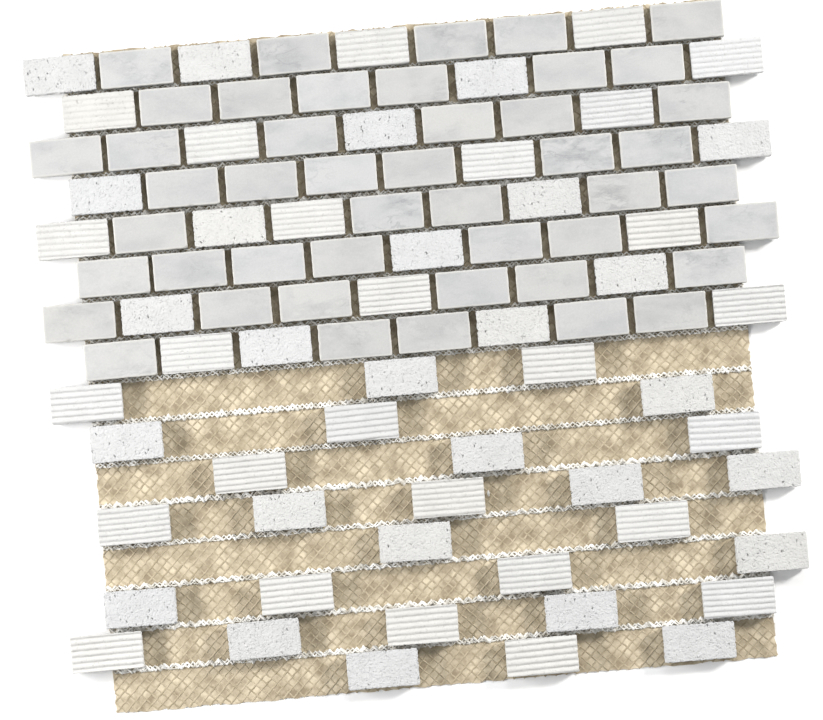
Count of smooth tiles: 46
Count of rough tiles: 27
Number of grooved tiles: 27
